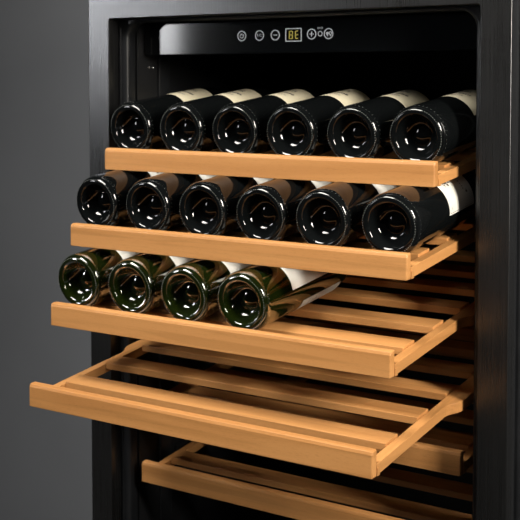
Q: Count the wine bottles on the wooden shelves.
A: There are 16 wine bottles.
